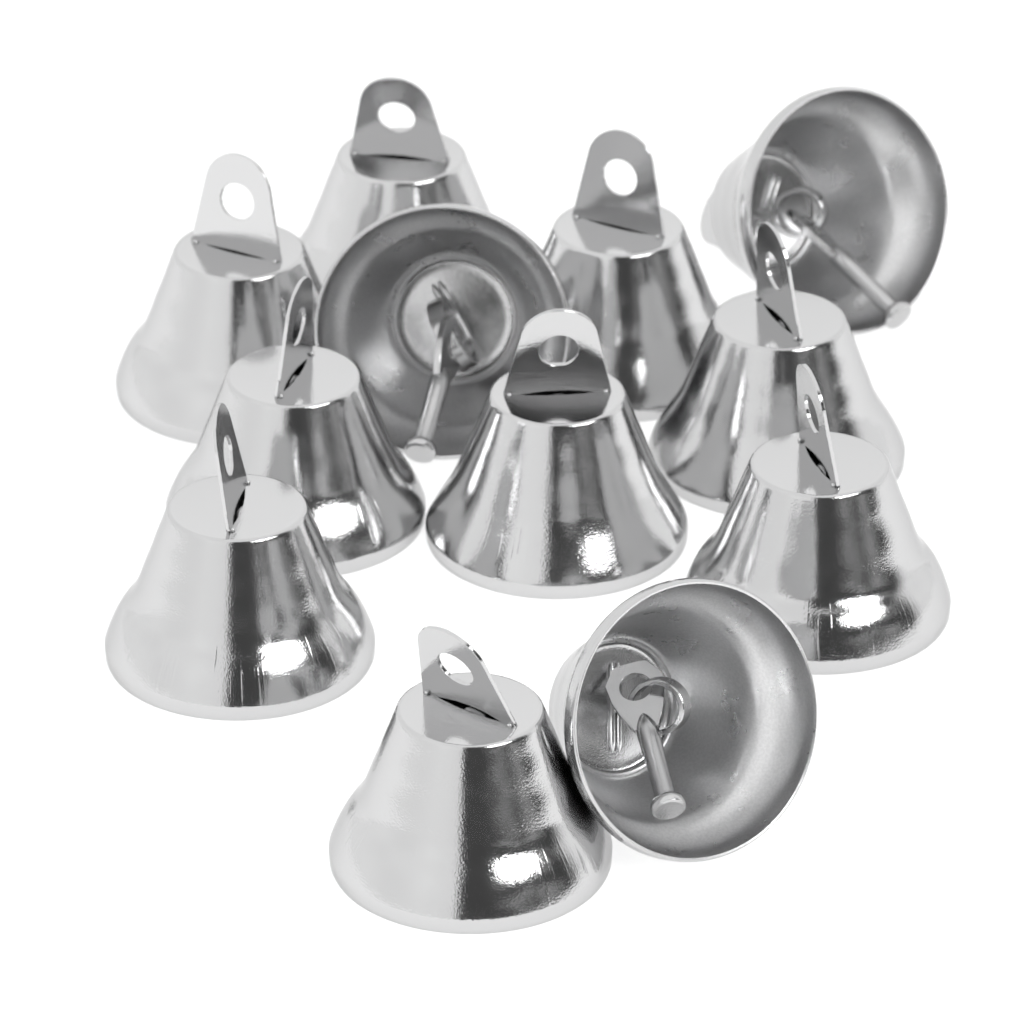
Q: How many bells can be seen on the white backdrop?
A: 12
